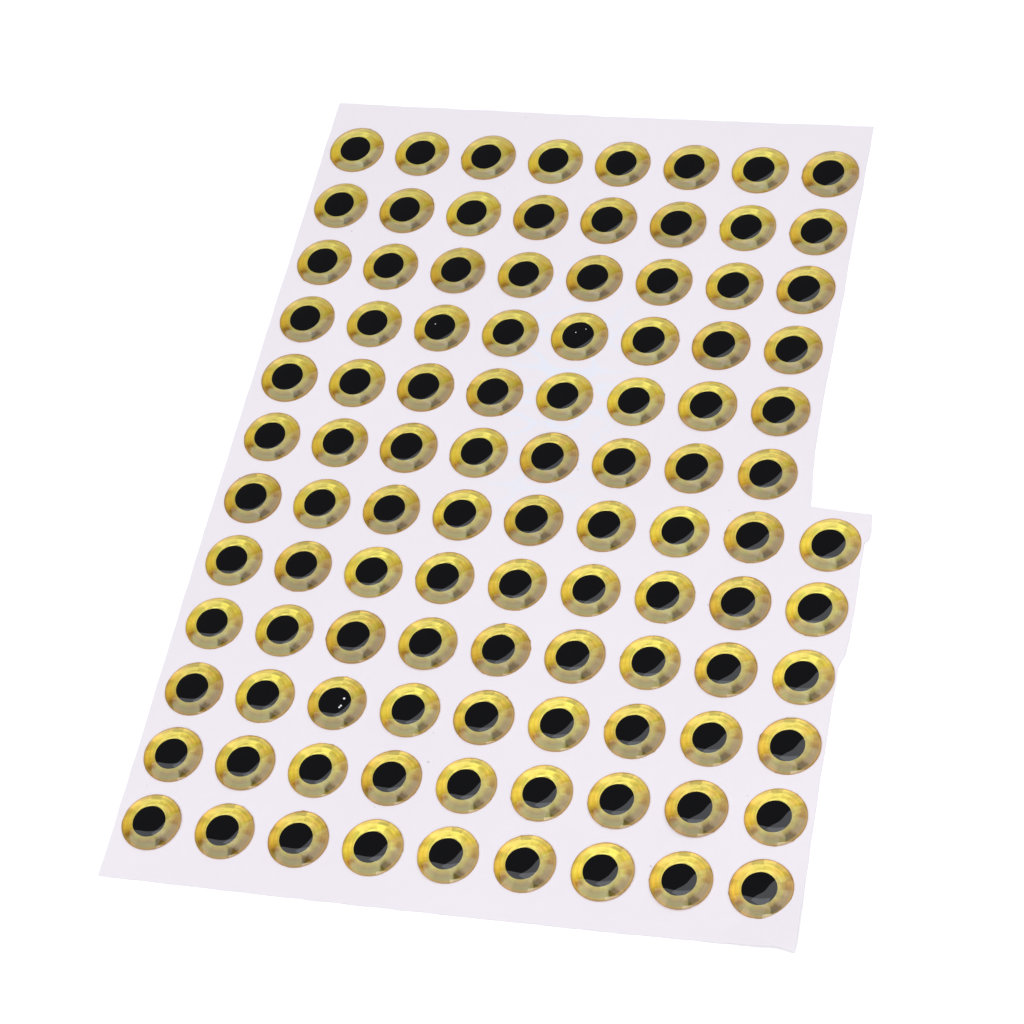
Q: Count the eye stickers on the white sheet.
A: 102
